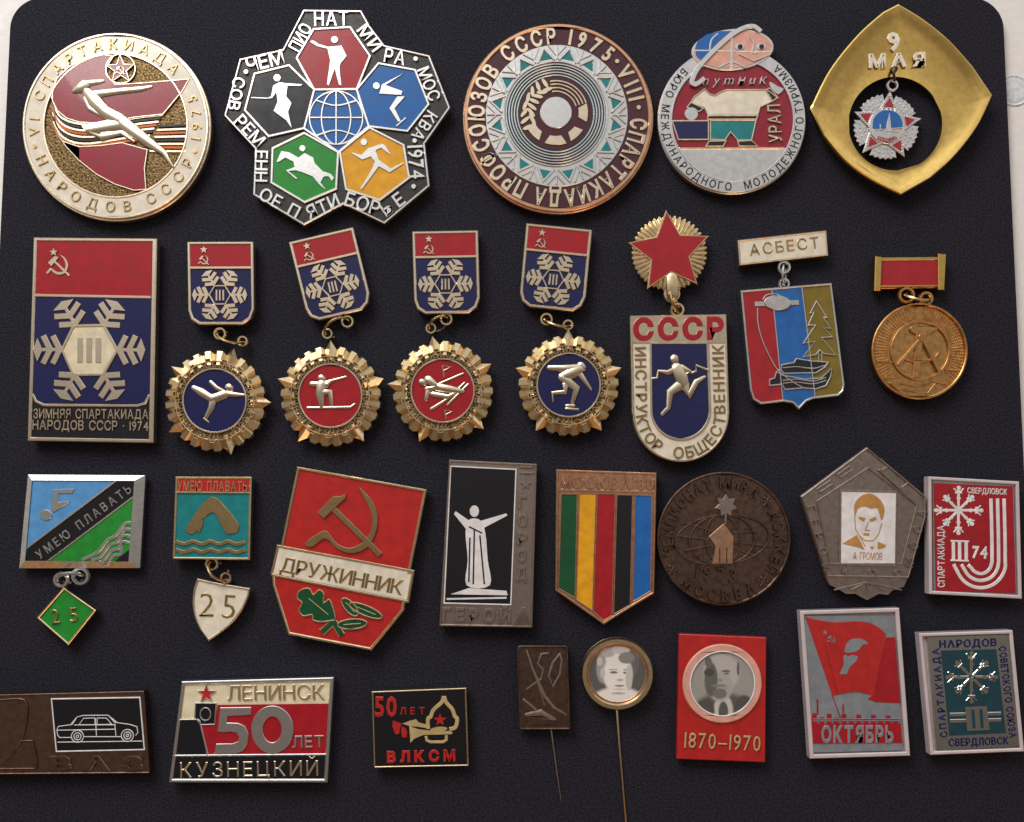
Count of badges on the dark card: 29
